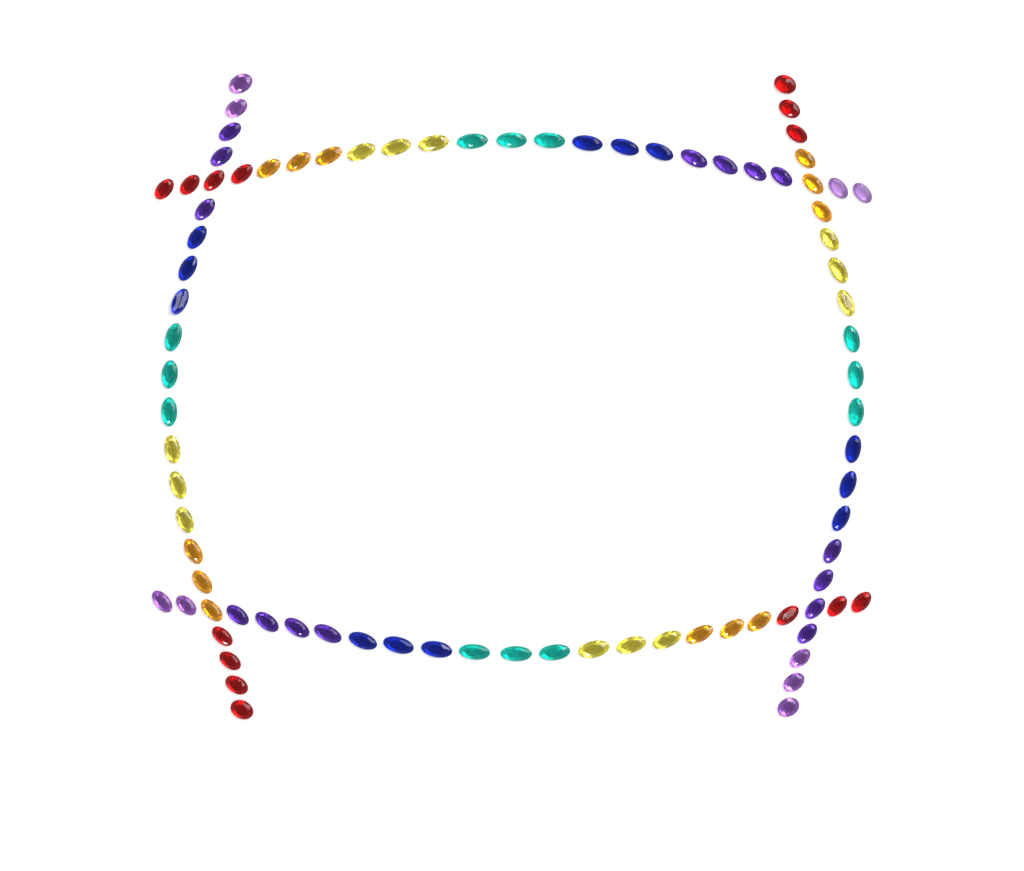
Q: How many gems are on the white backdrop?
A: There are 86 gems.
